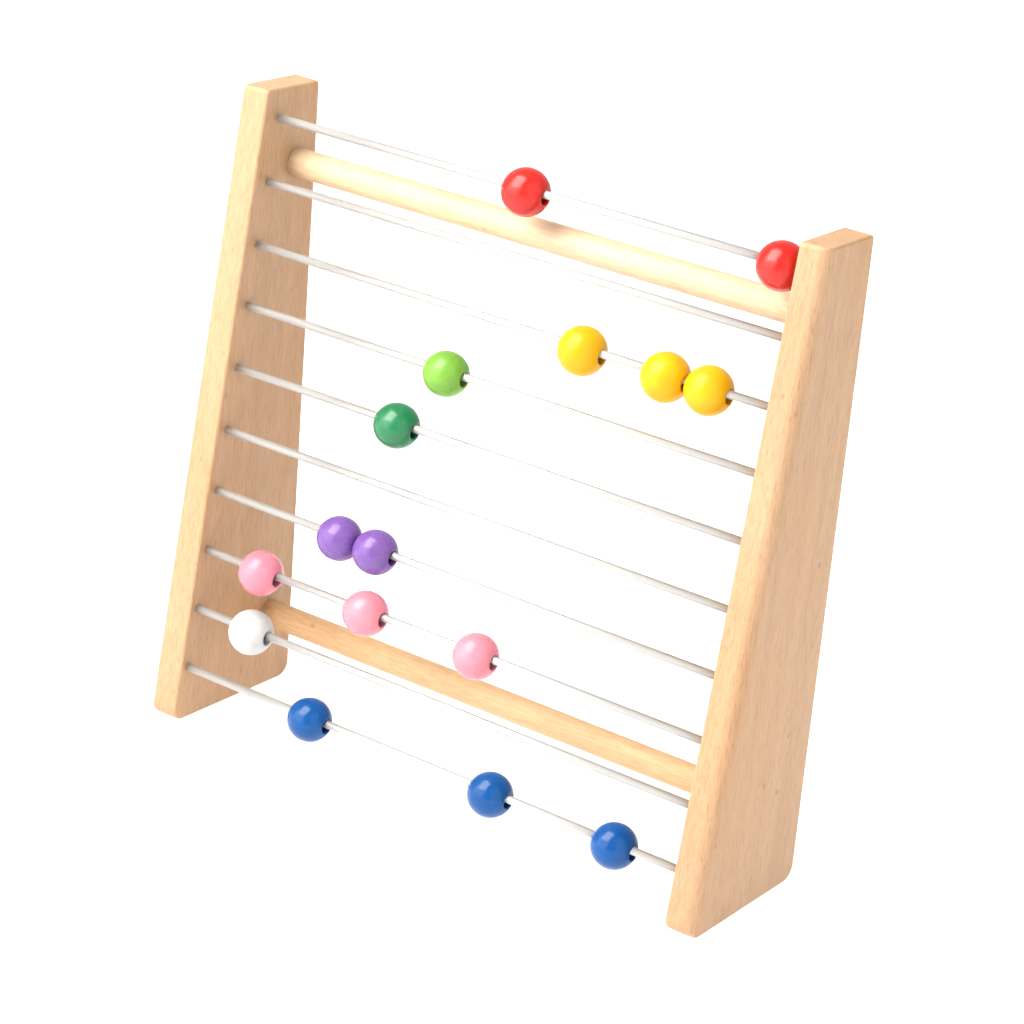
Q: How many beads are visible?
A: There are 16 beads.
